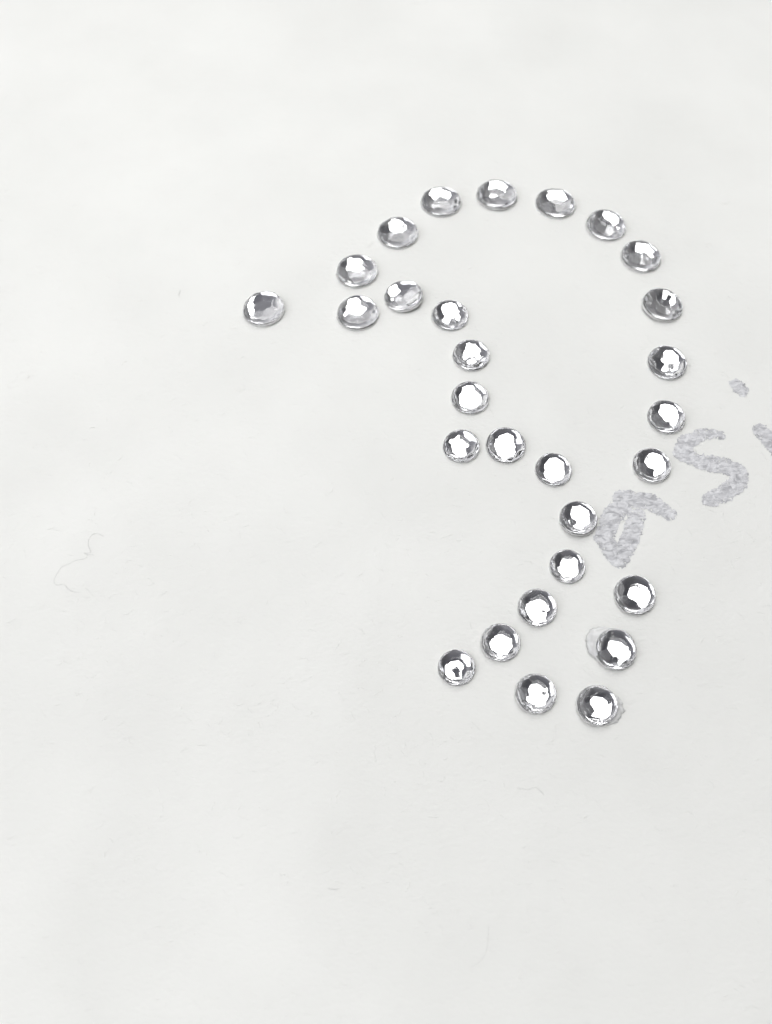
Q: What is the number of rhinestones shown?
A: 29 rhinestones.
